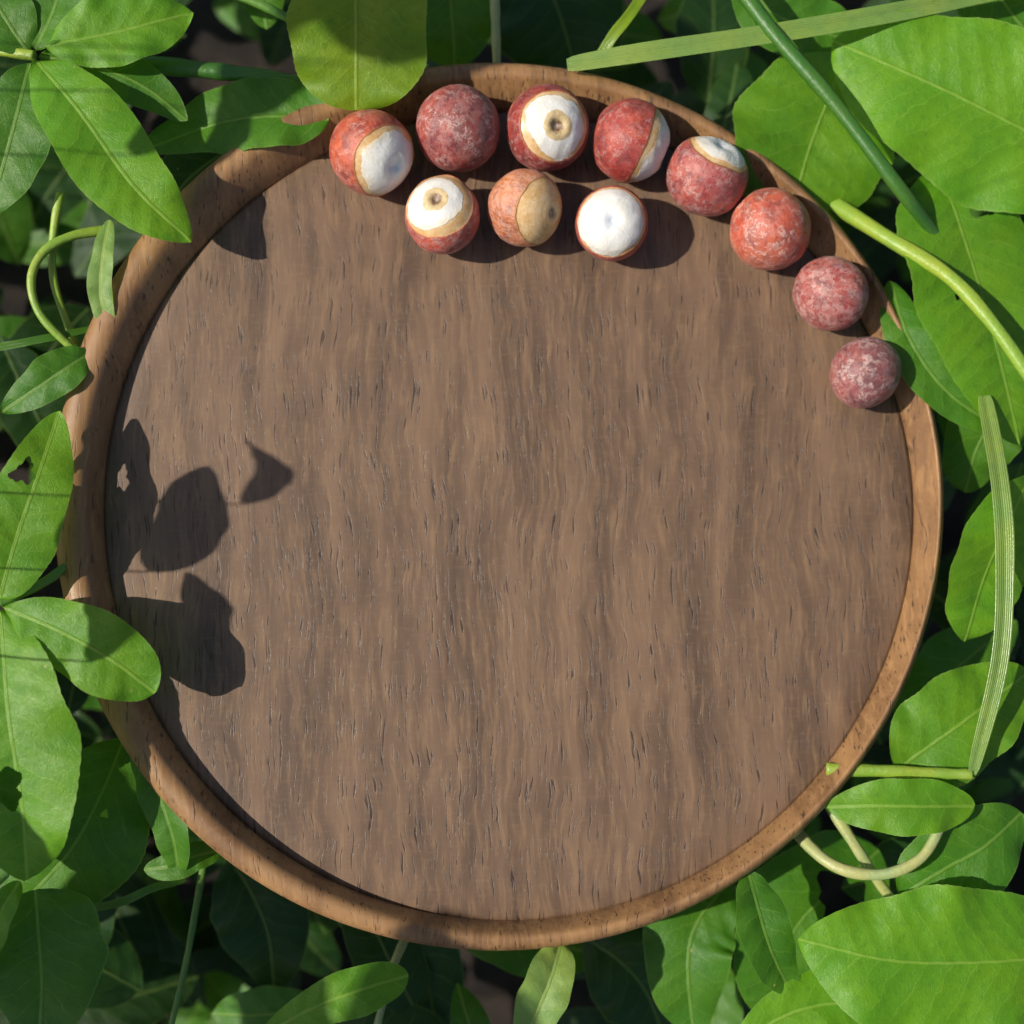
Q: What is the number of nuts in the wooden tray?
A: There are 11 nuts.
